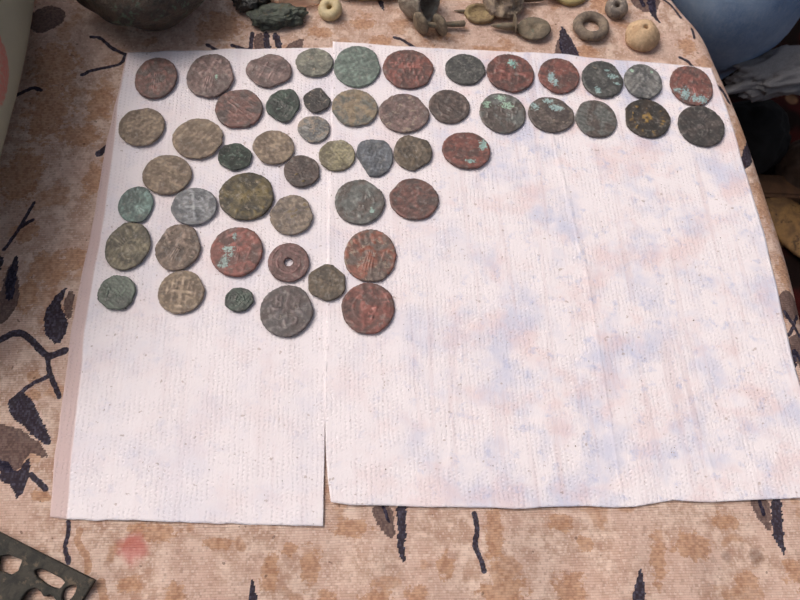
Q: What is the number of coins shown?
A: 51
